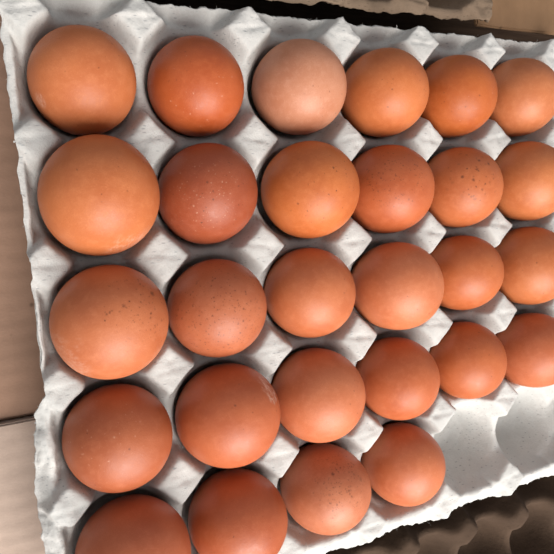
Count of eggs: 28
